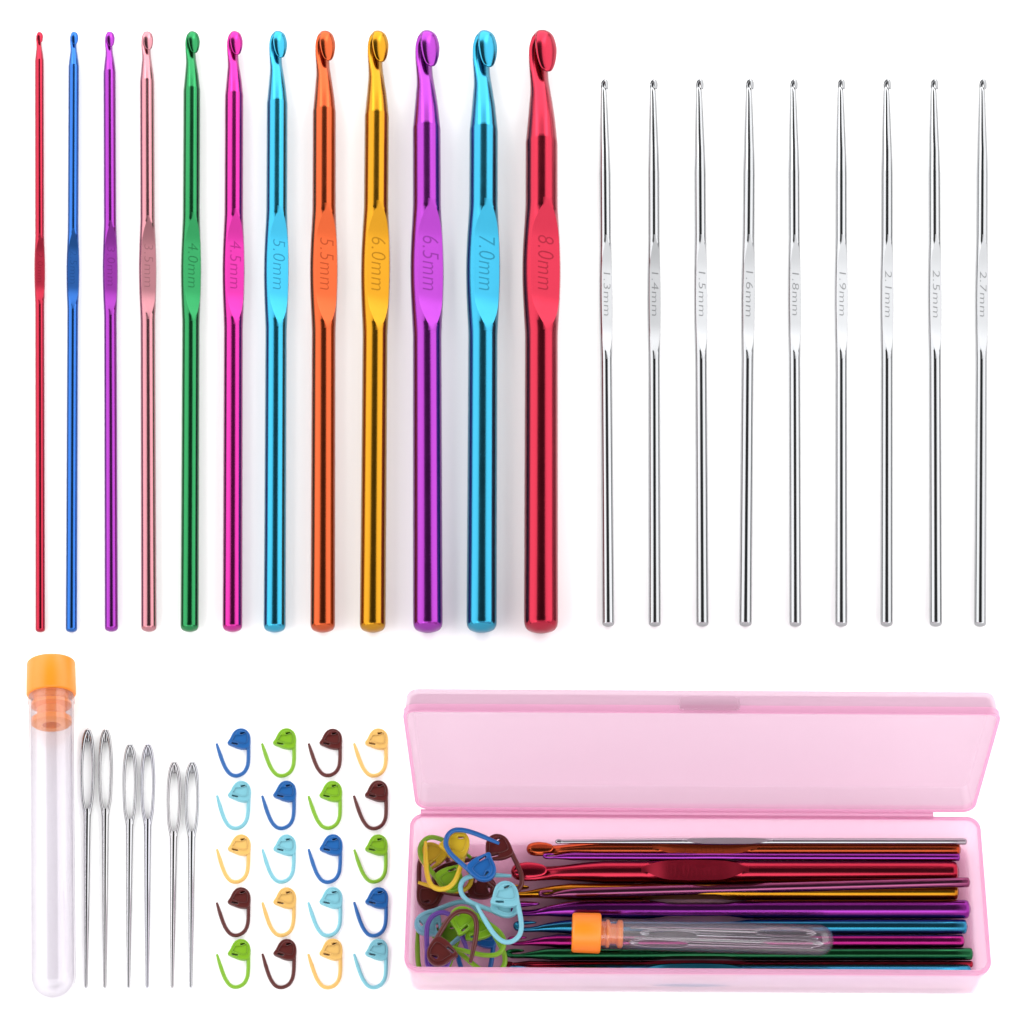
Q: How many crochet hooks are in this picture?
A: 33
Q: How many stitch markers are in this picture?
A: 36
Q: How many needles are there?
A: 10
